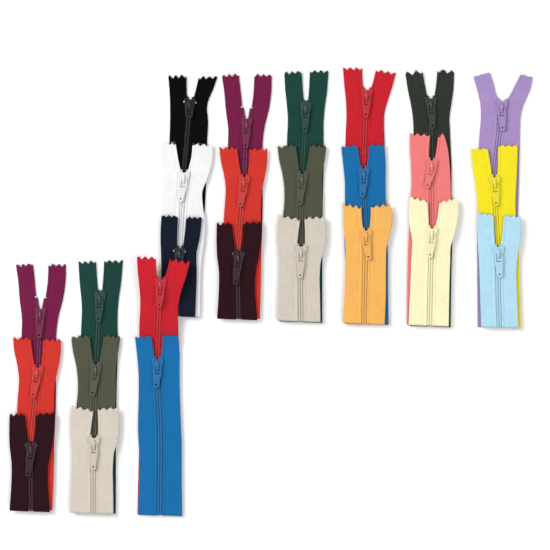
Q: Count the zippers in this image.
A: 26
